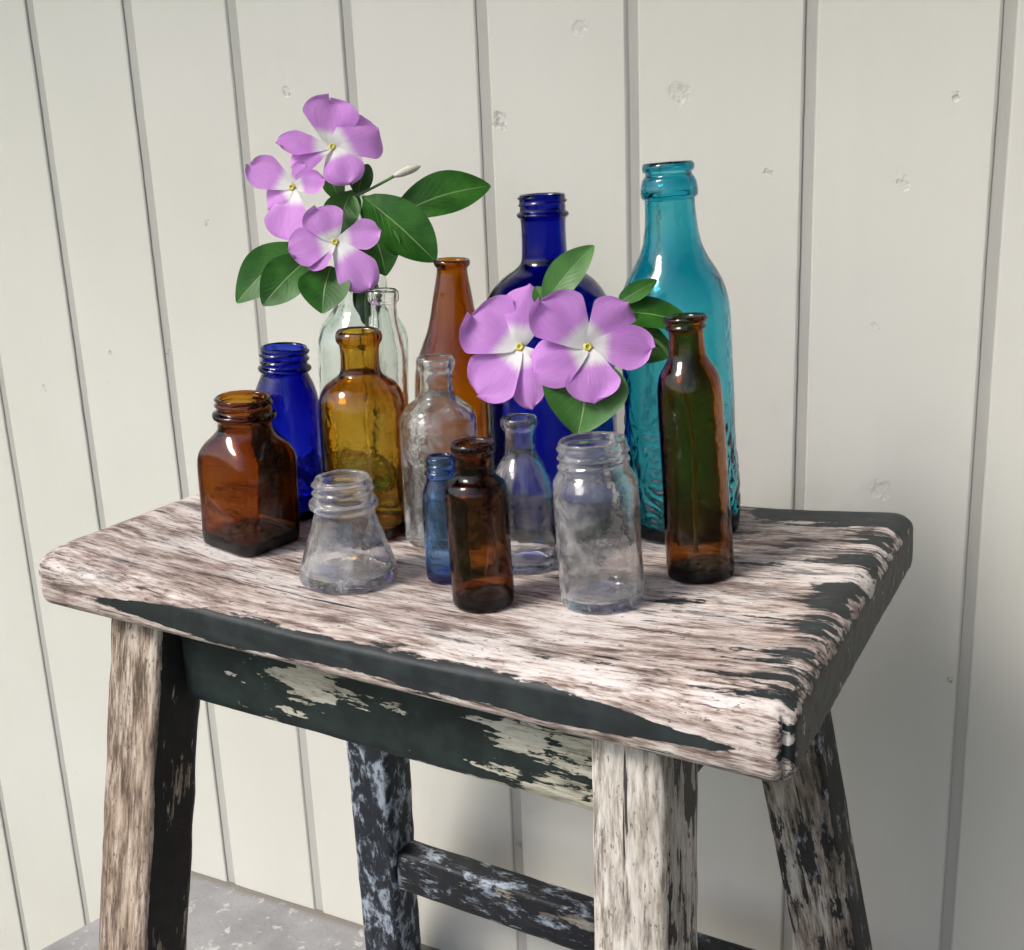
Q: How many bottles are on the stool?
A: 15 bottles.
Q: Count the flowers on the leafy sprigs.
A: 5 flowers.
